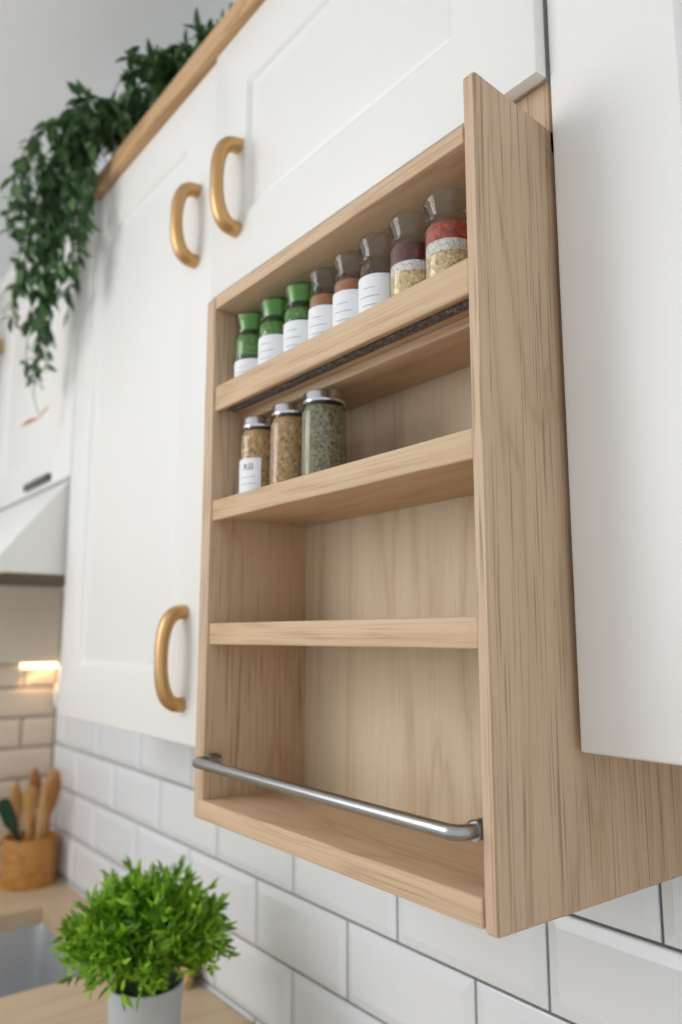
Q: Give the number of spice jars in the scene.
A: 11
